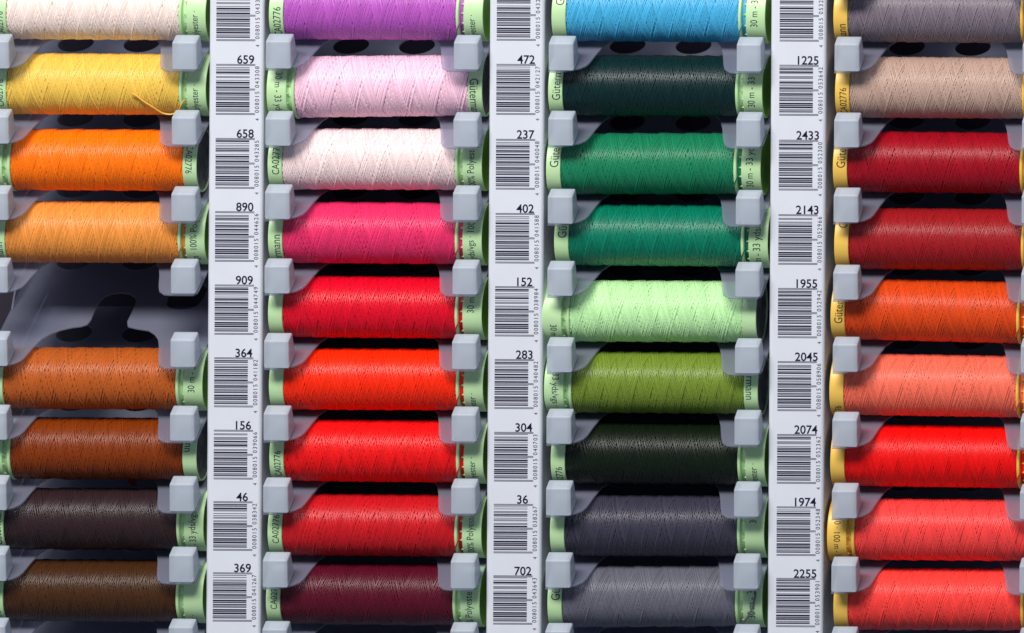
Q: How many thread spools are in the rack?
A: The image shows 35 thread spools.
